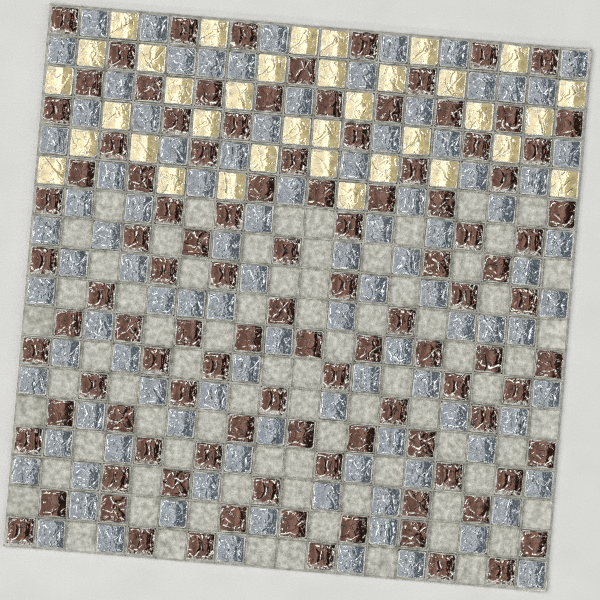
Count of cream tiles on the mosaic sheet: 36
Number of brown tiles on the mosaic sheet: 107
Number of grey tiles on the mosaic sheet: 103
